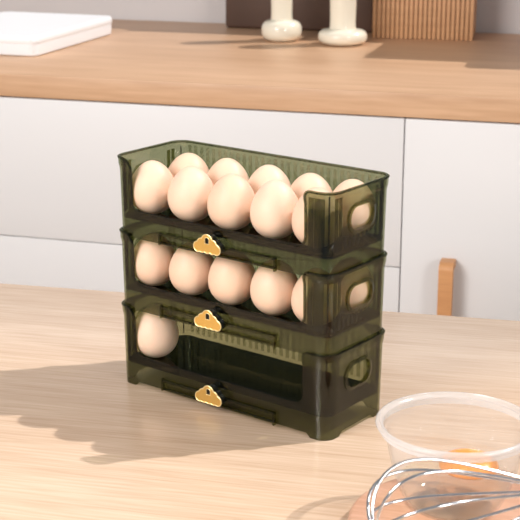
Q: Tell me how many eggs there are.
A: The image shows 17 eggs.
